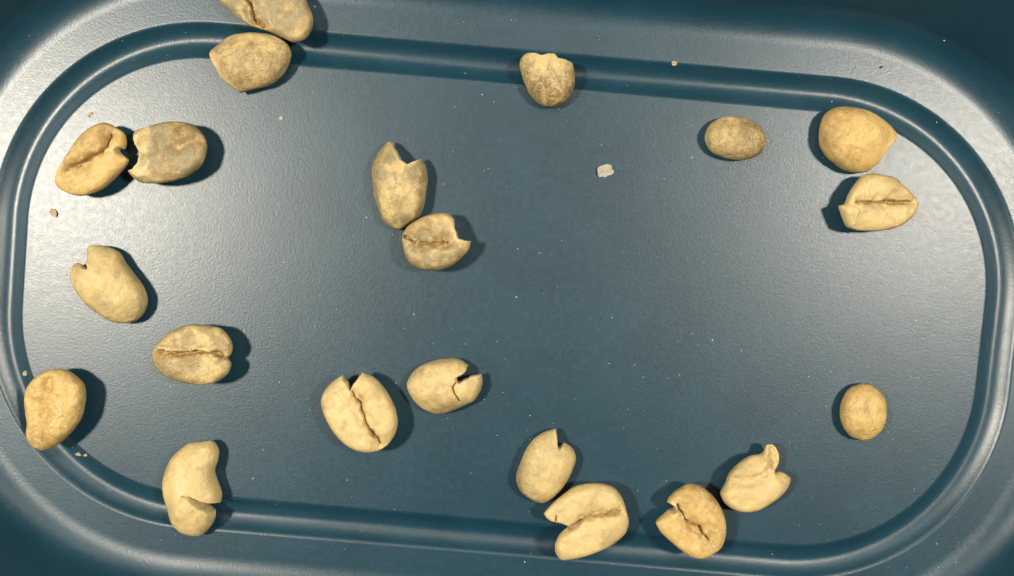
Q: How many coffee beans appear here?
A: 21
